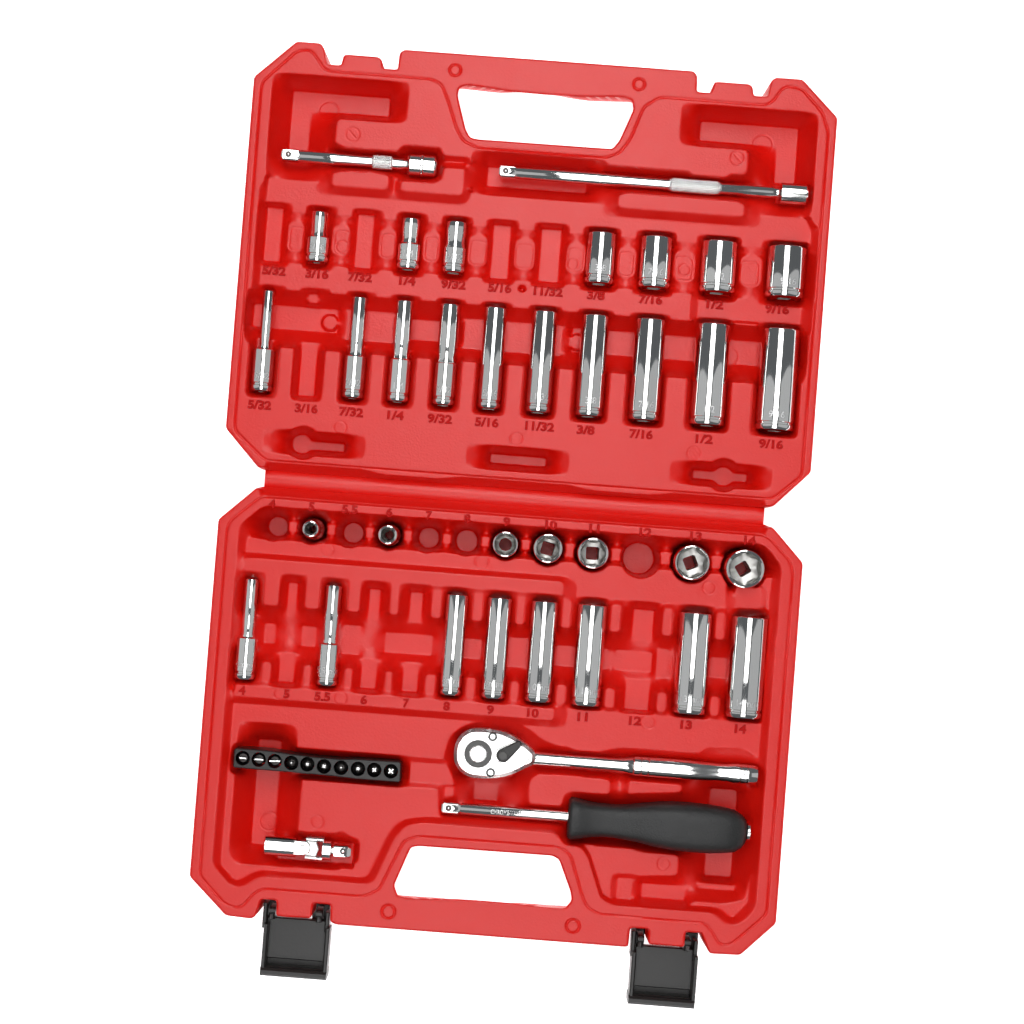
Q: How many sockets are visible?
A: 32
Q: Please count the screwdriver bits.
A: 10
